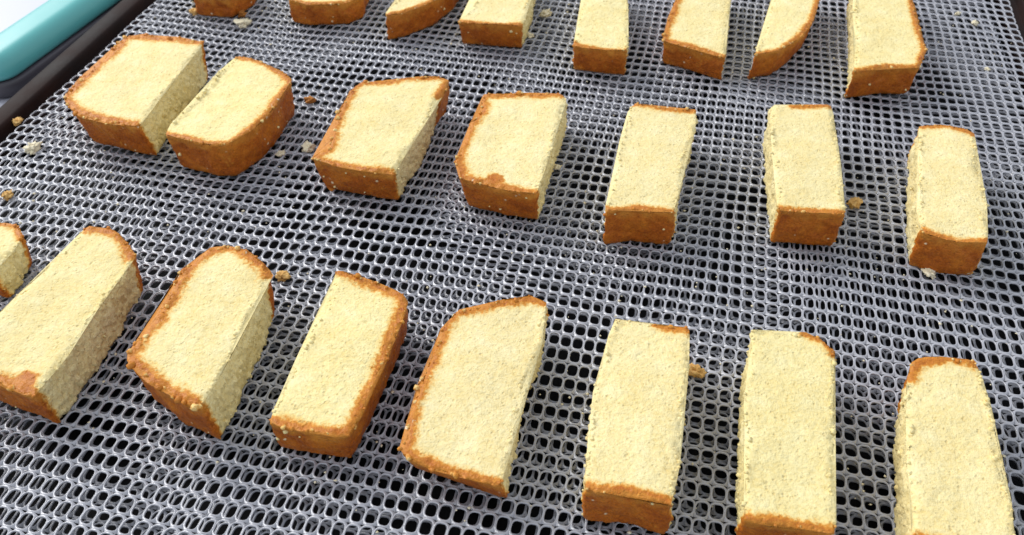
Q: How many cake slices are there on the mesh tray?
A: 23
